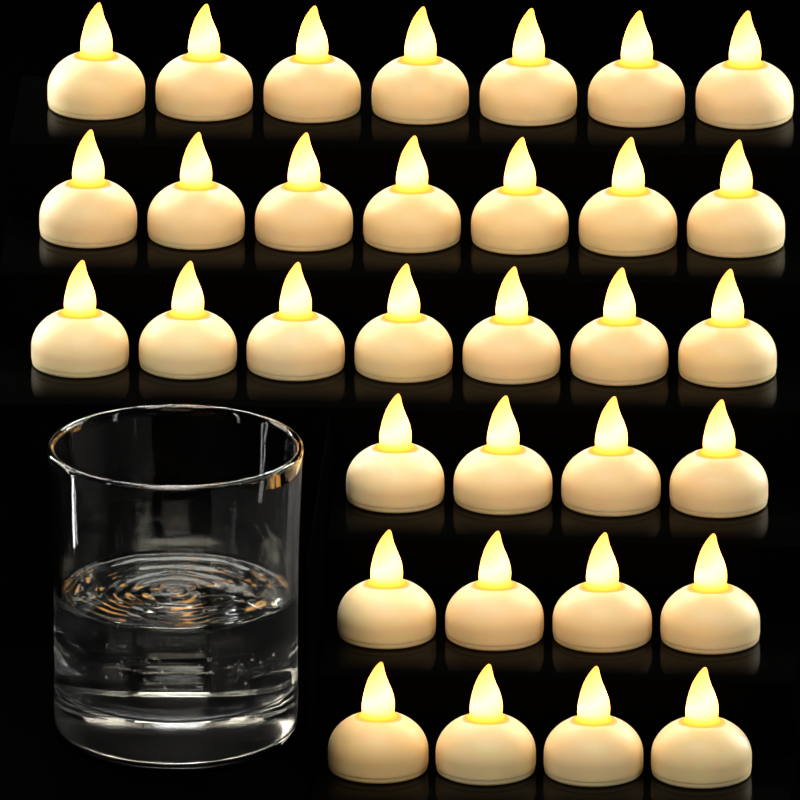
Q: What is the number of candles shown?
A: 33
